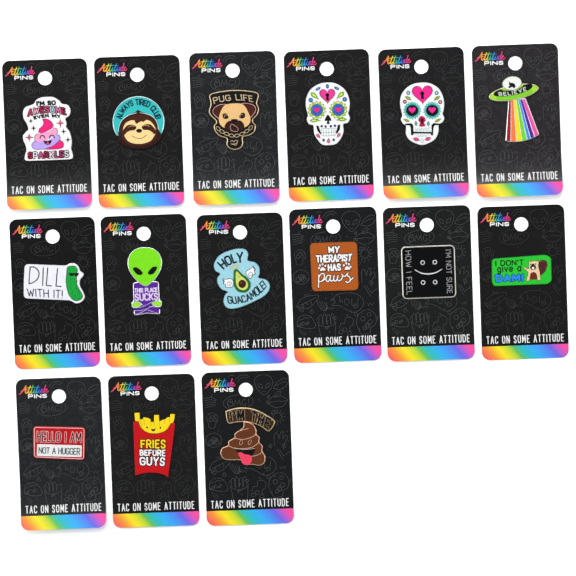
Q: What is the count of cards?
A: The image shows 15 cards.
